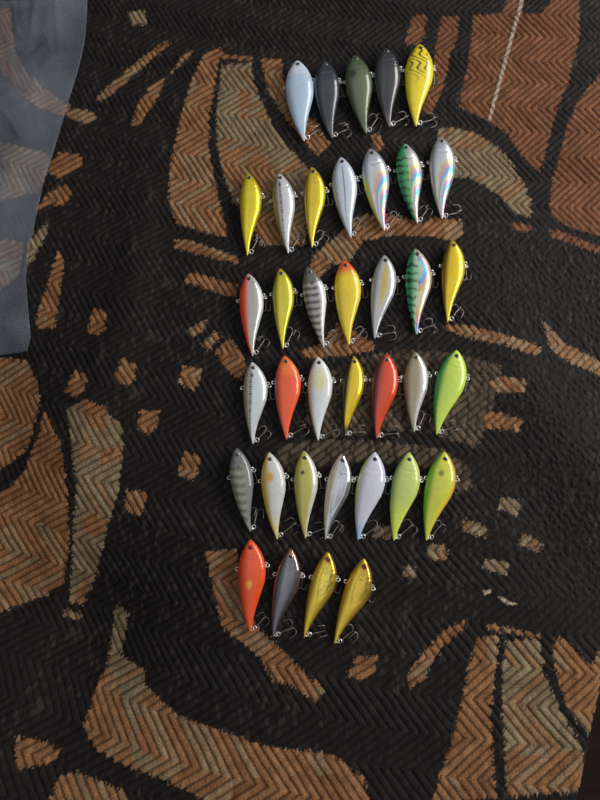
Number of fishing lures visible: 37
